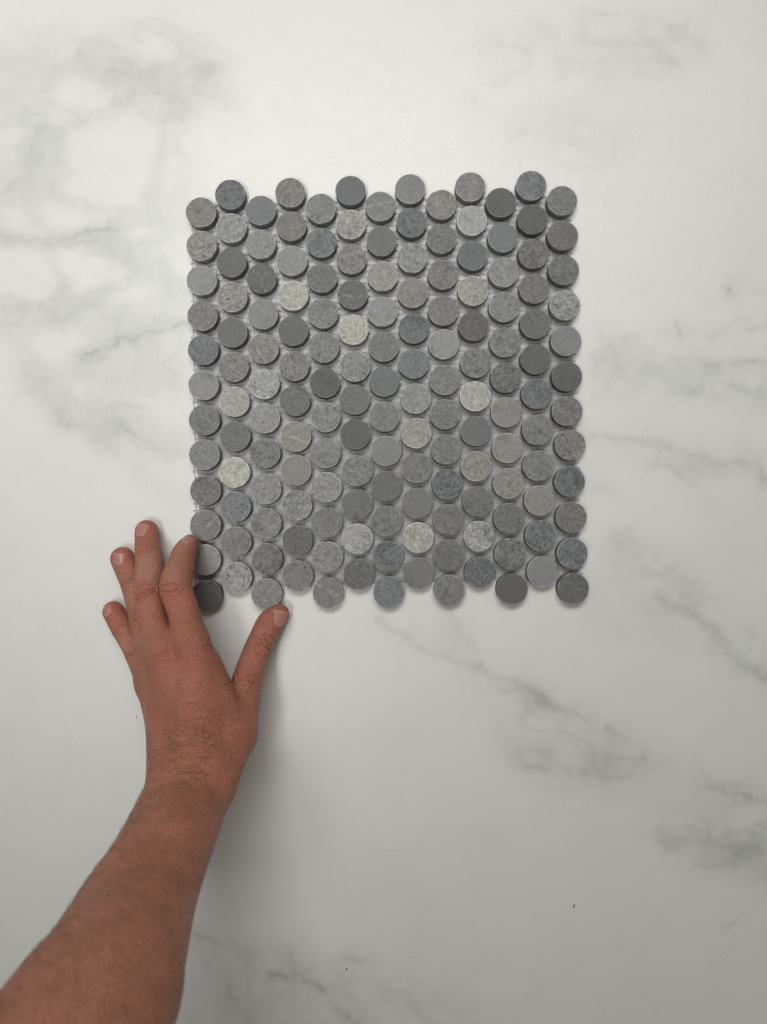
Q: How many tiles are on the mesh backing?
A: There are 156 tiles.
